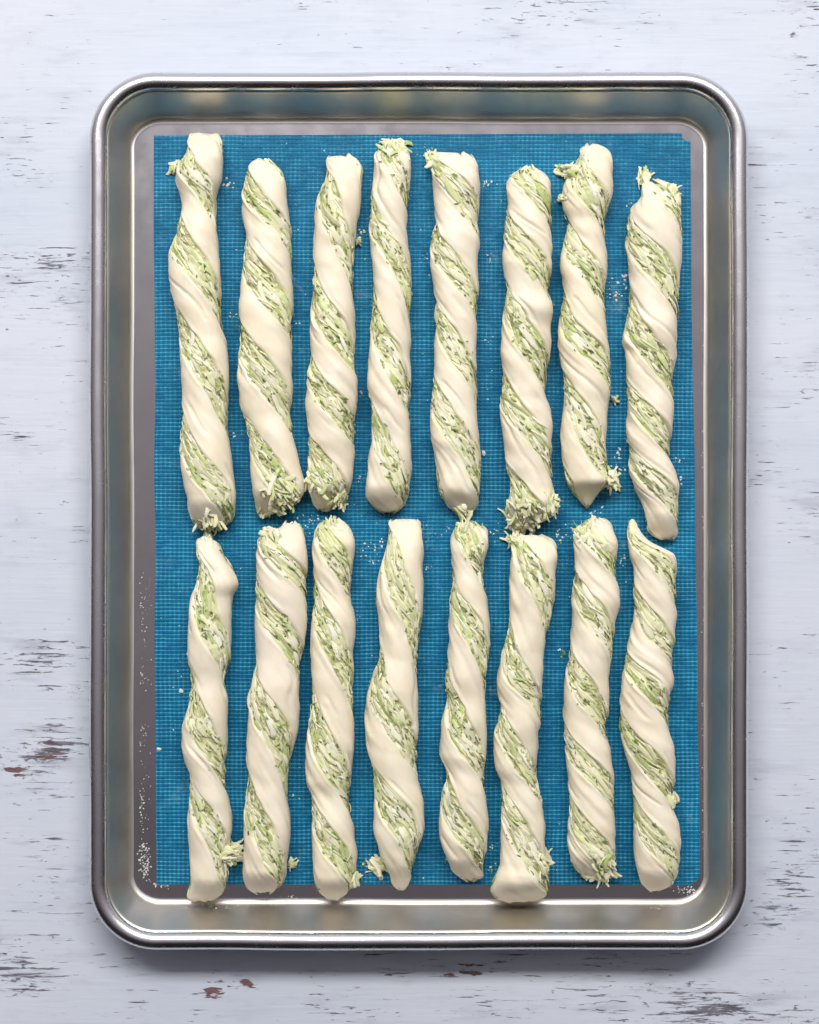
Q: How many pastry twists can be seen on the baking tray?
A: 16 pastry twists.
